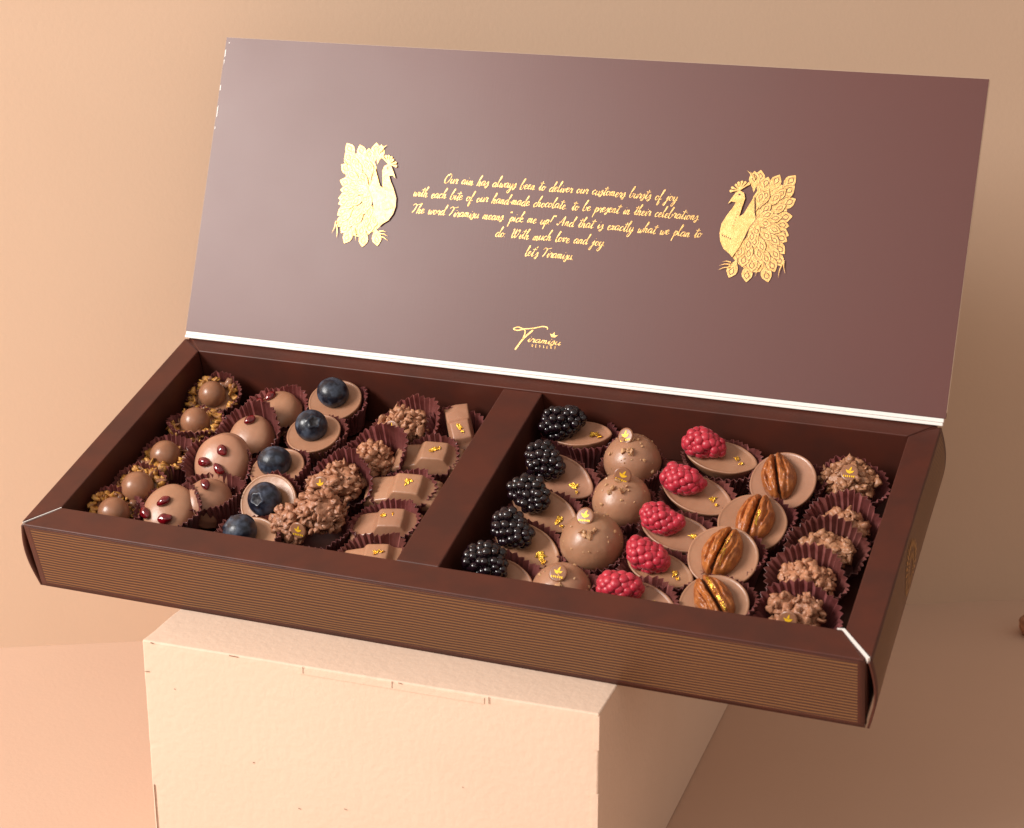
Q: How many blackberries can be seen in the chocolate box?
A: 5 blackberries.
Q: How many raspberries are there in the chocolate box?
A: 5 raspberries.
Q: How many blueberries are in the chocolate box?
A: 5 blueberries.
